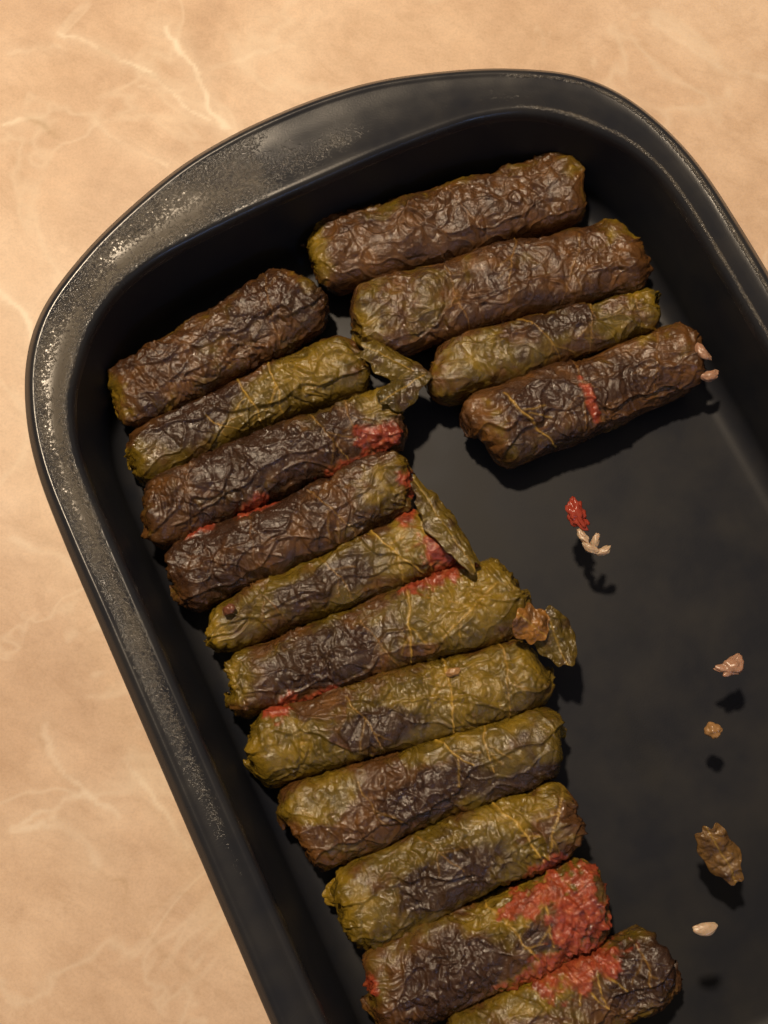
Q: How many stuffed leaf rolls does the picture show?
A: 15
